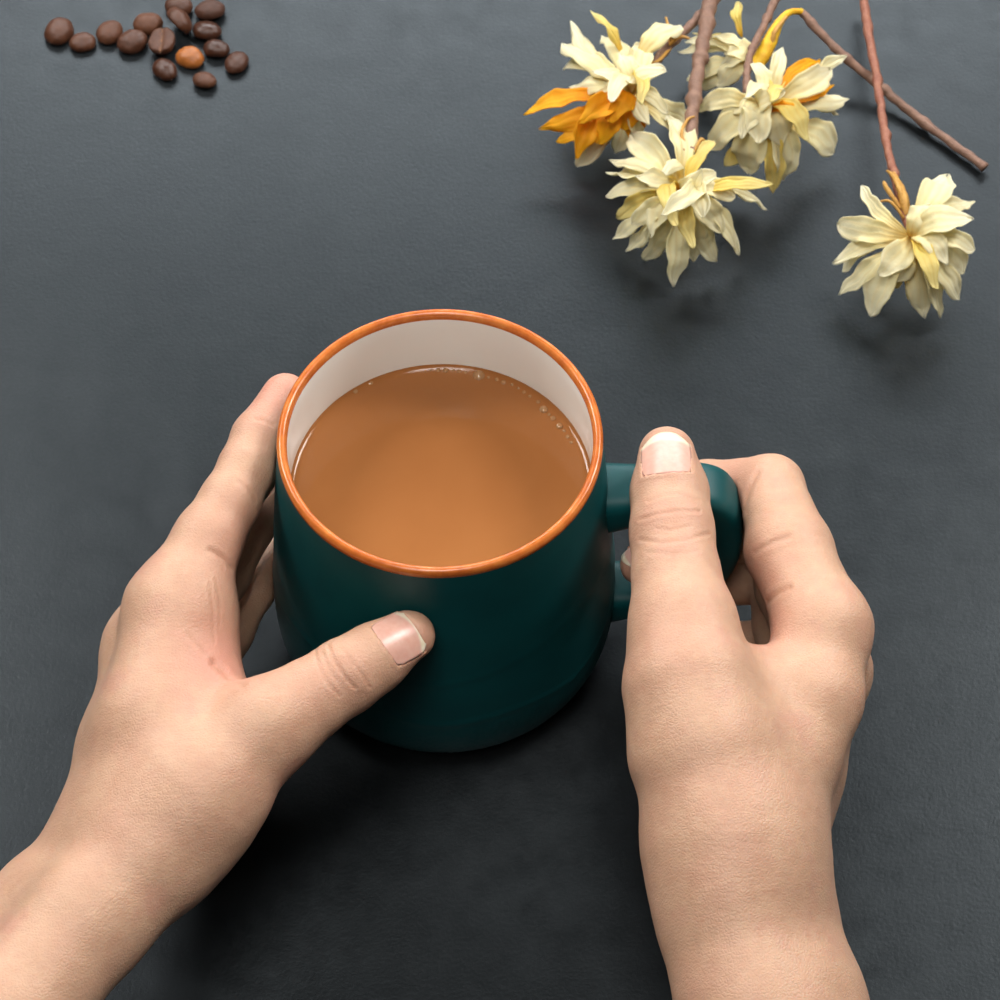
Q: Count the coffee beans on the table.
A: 15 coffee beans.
